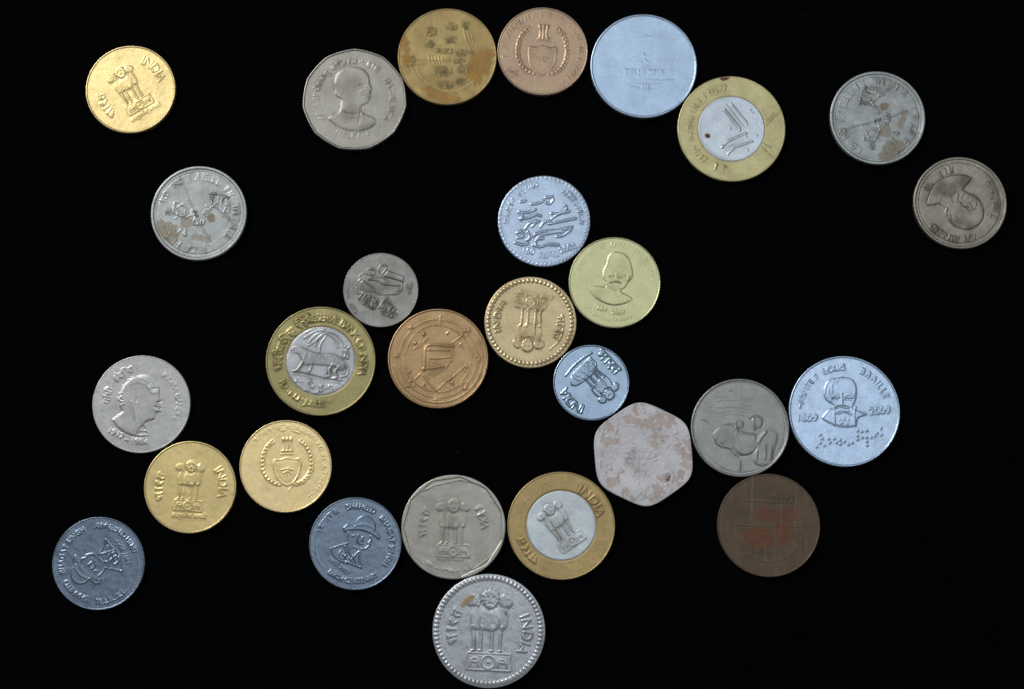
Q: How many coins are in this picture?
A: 28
